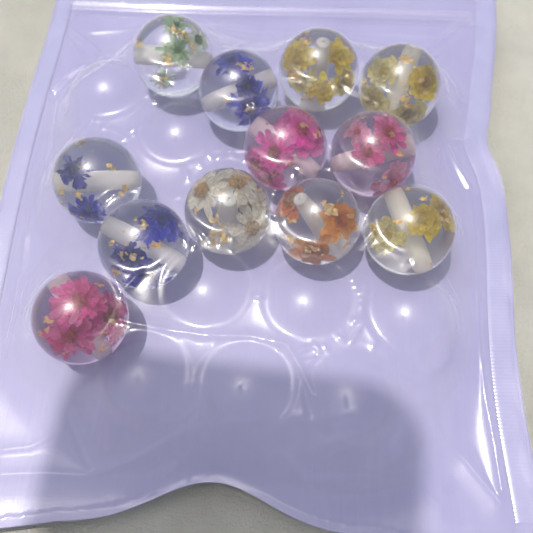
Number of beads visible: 12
